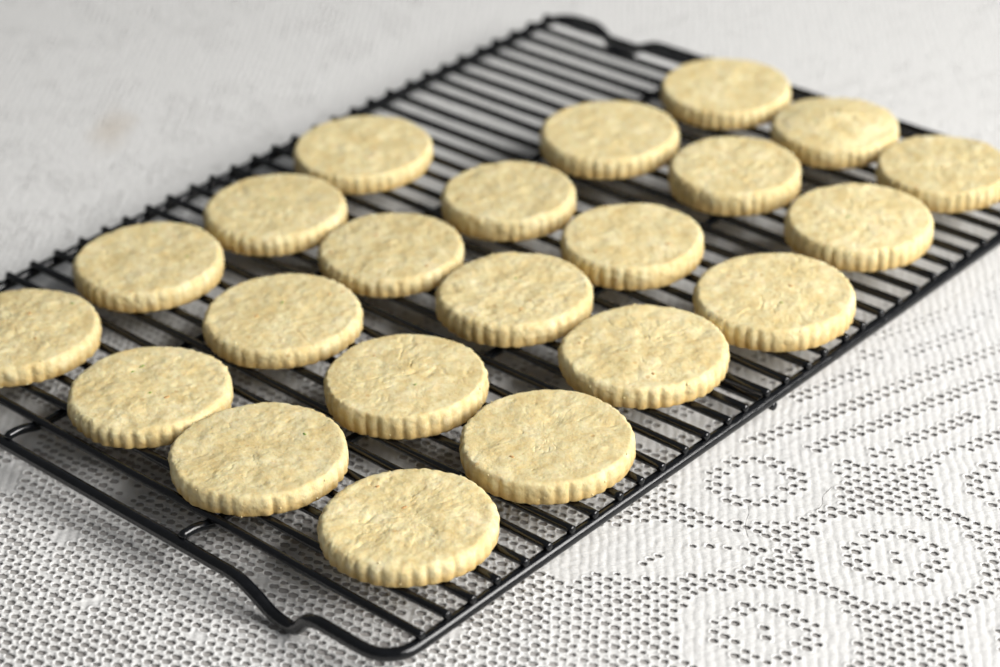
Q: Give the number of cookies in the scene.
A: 22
